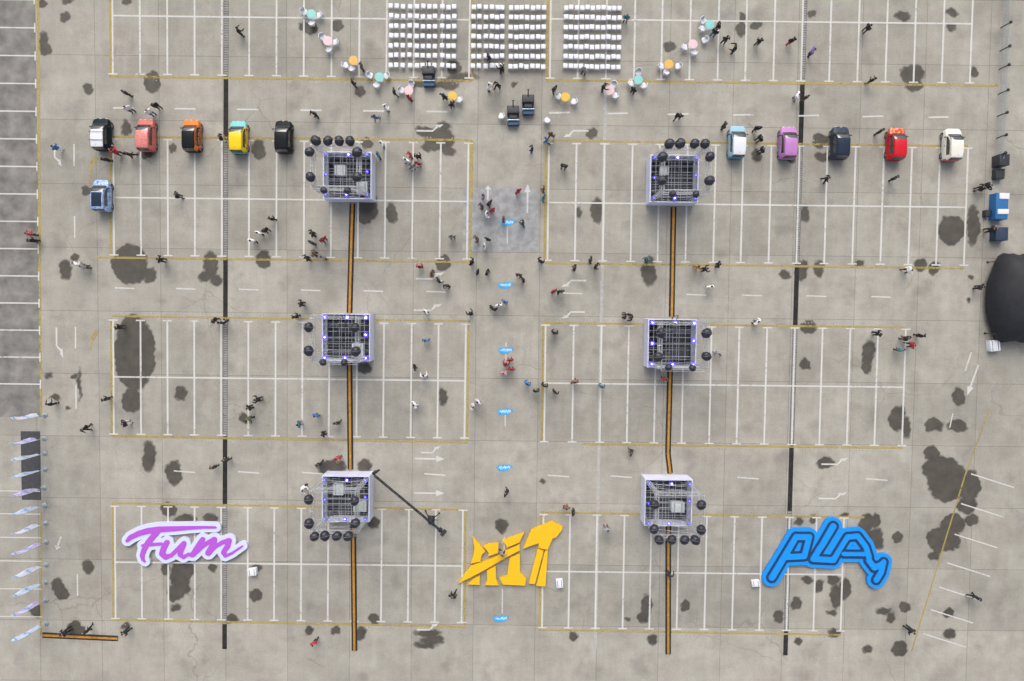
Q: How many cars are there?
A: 11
